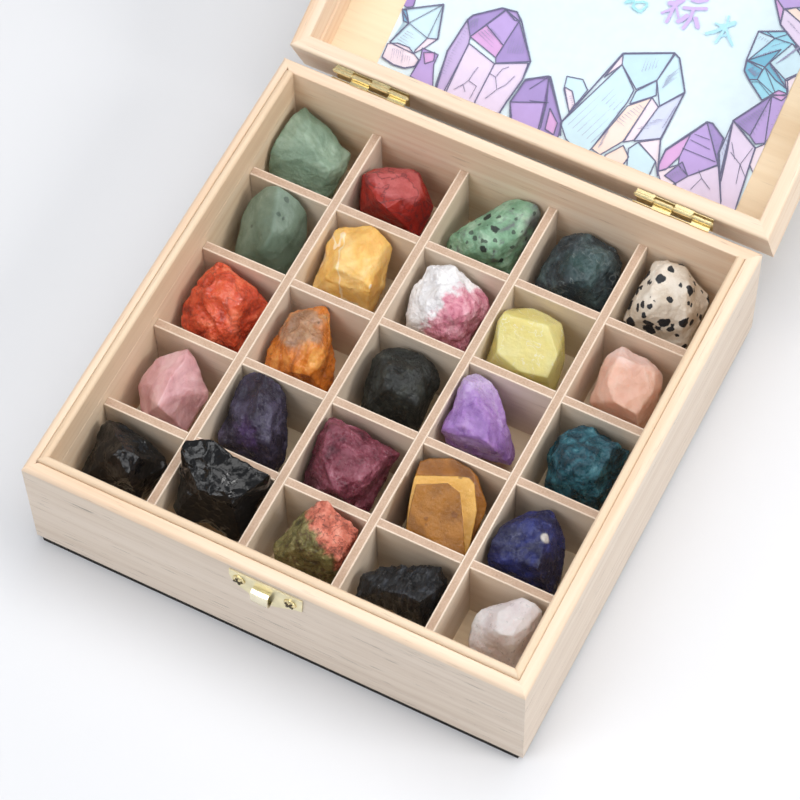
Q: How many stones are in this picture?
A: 25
